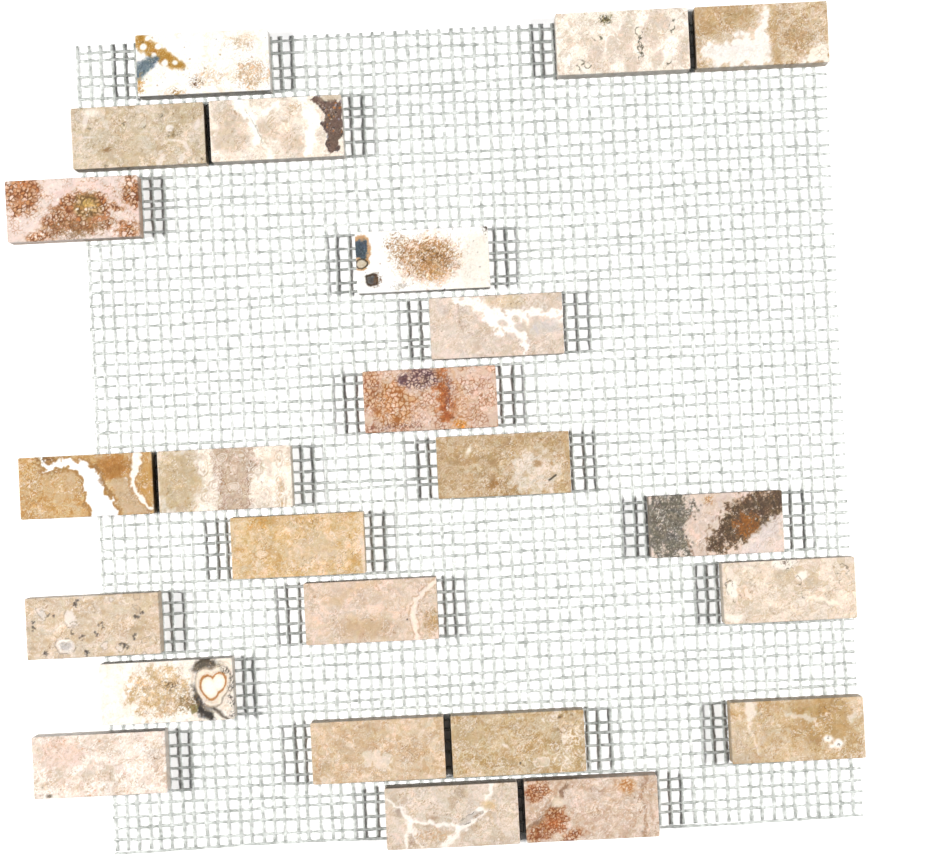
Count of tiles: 24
